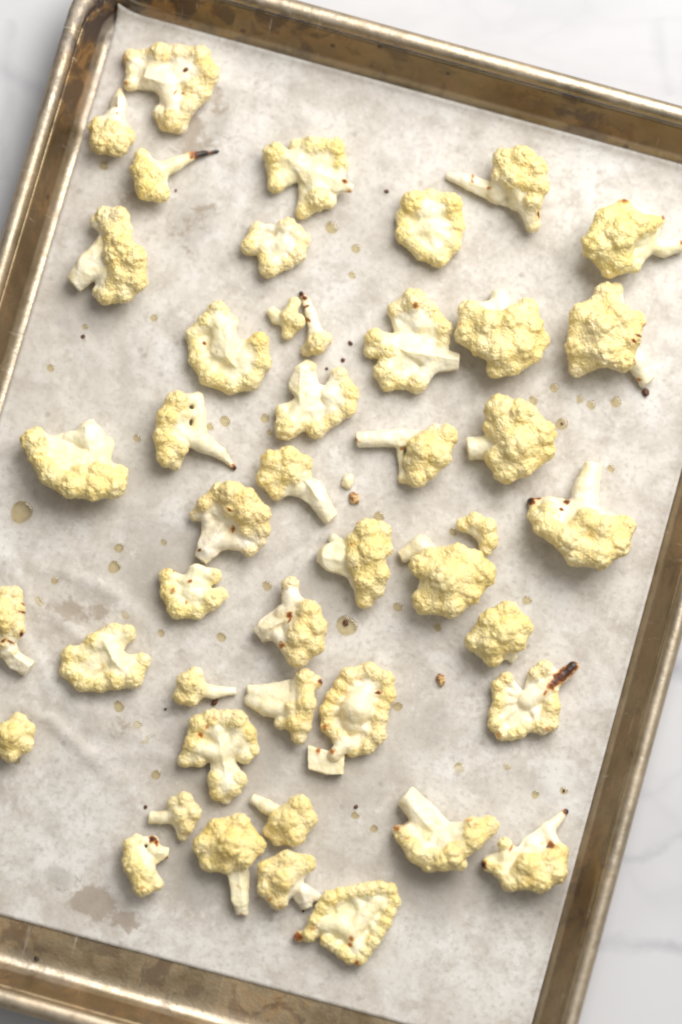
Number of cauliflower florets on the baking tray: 45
